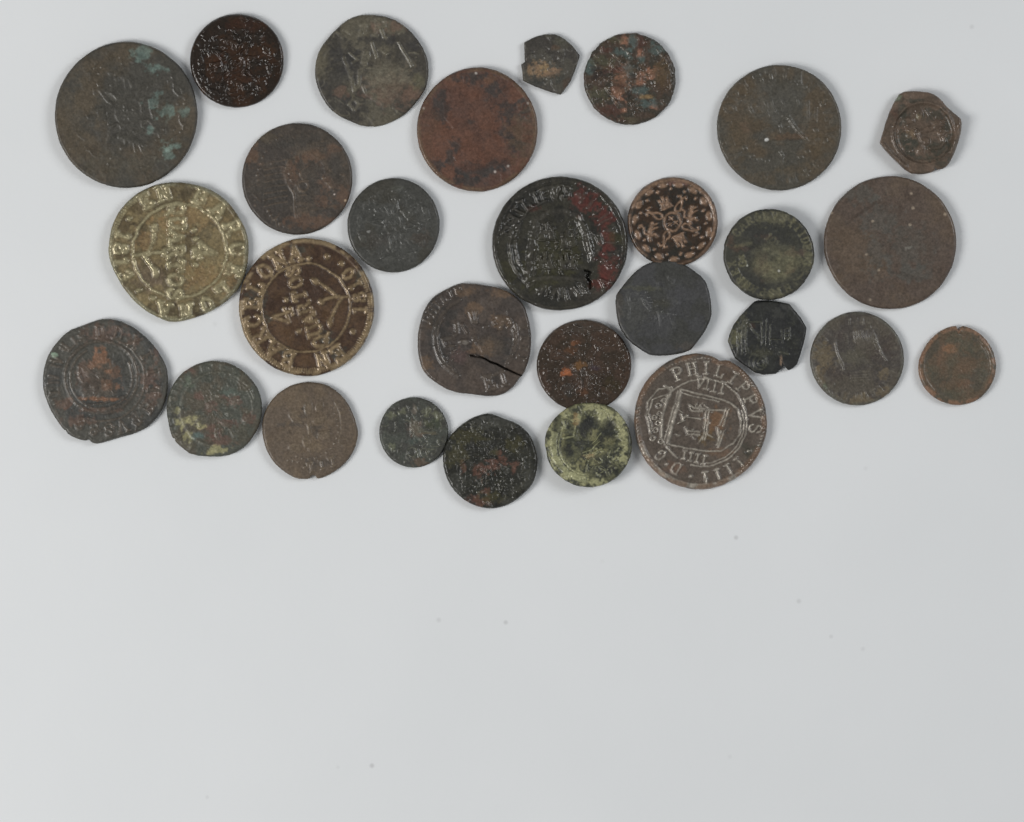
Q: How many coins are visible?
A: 29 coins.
